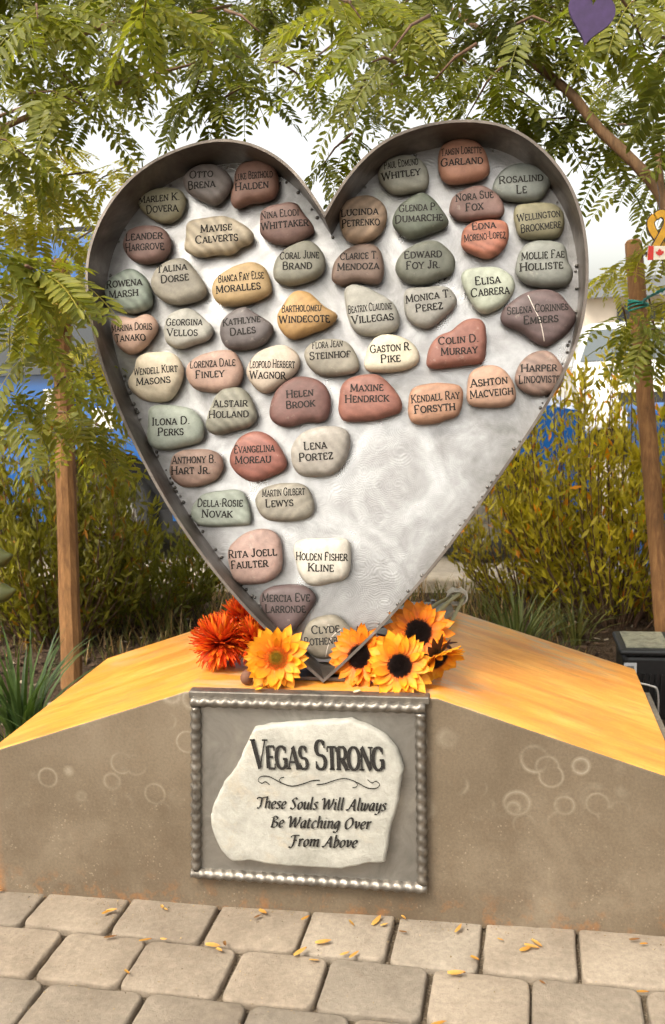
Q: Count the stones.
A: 51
